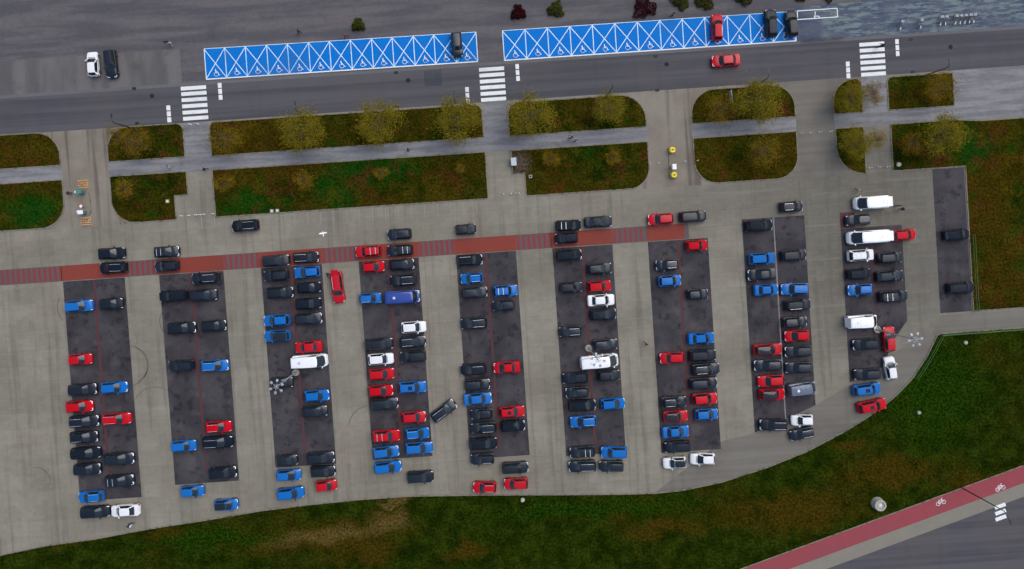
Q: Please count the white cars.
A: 10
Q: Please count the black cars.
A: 105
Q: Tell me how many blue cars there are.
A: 34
